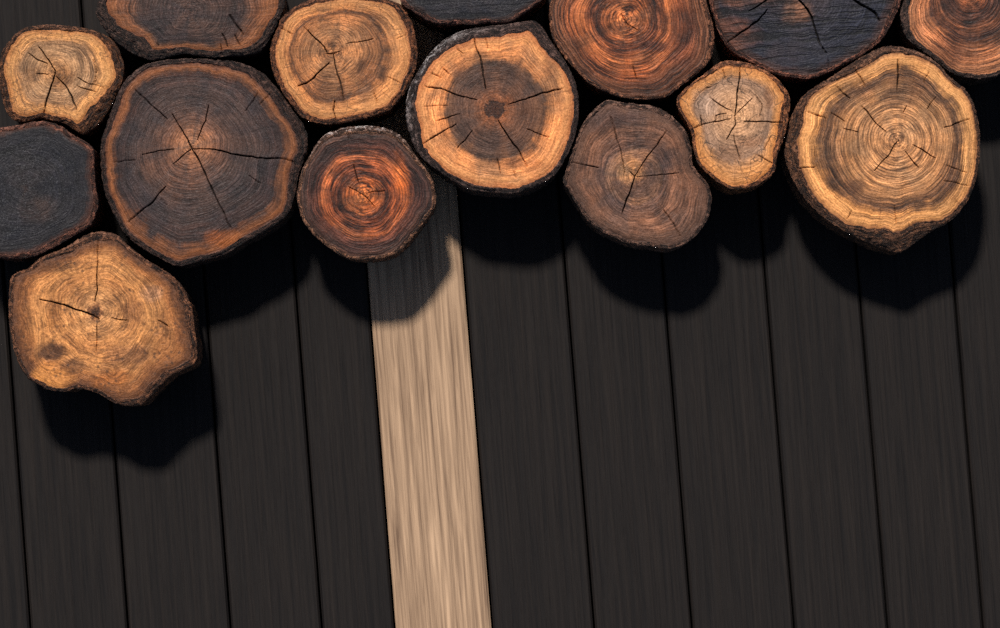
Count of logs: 15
